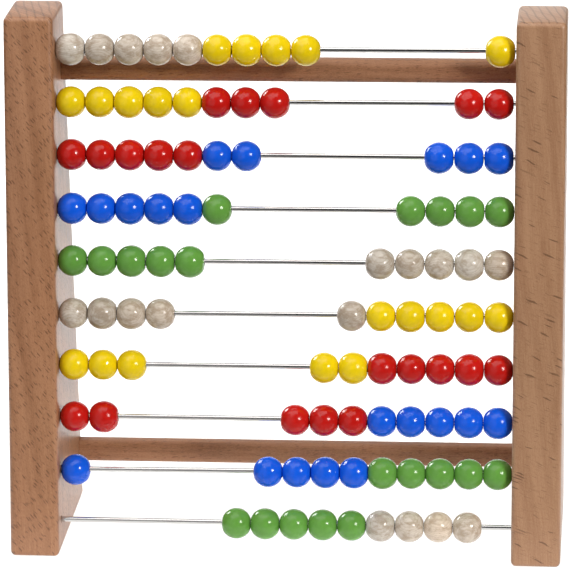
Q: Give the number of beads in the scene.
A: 99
